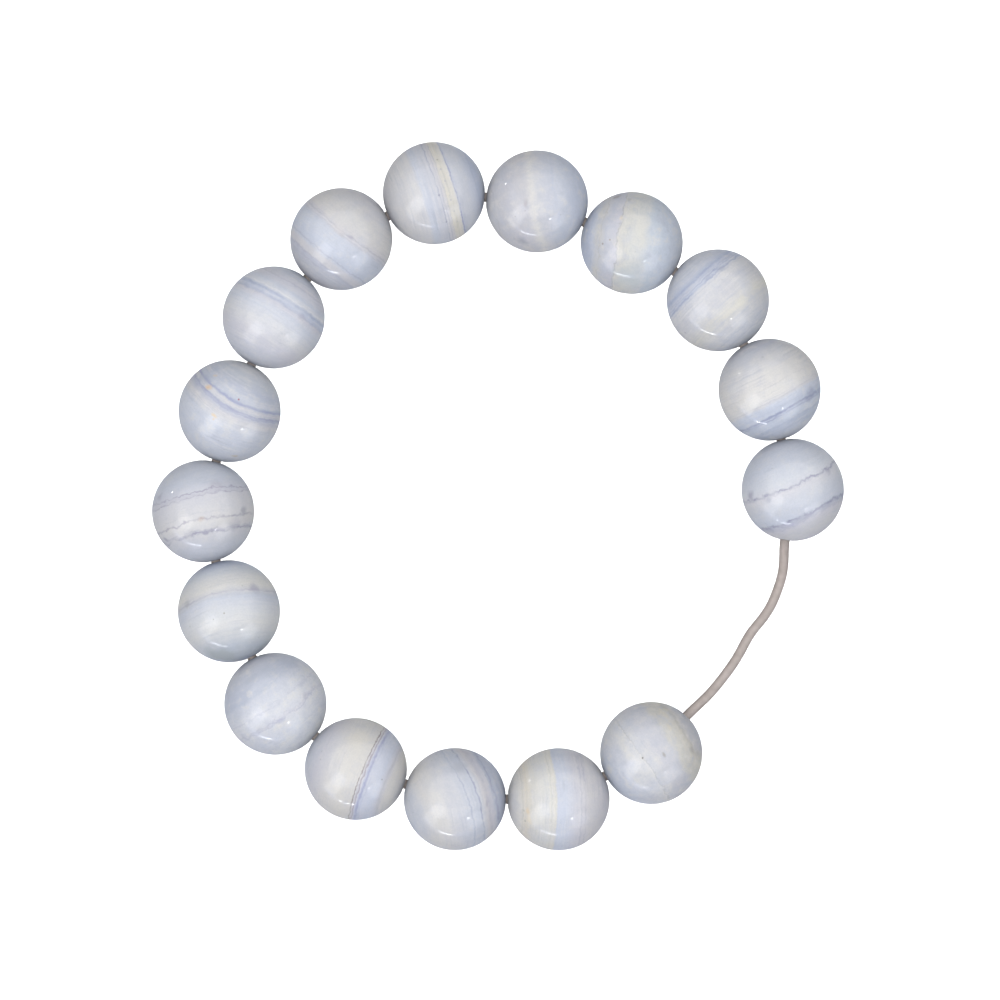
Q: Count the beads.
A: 16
